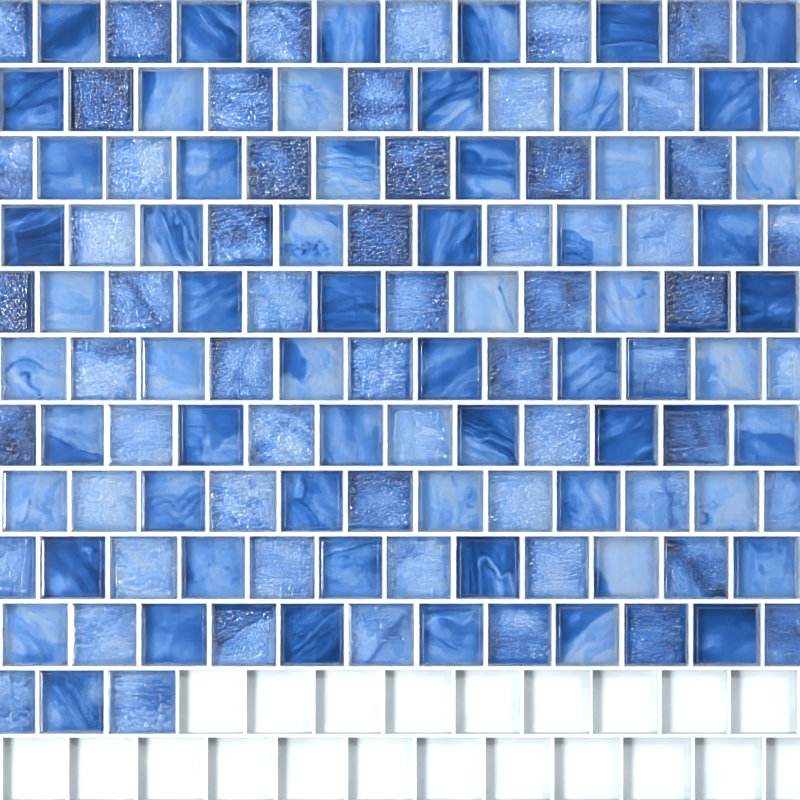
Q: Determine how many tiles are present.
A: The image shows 123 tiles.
